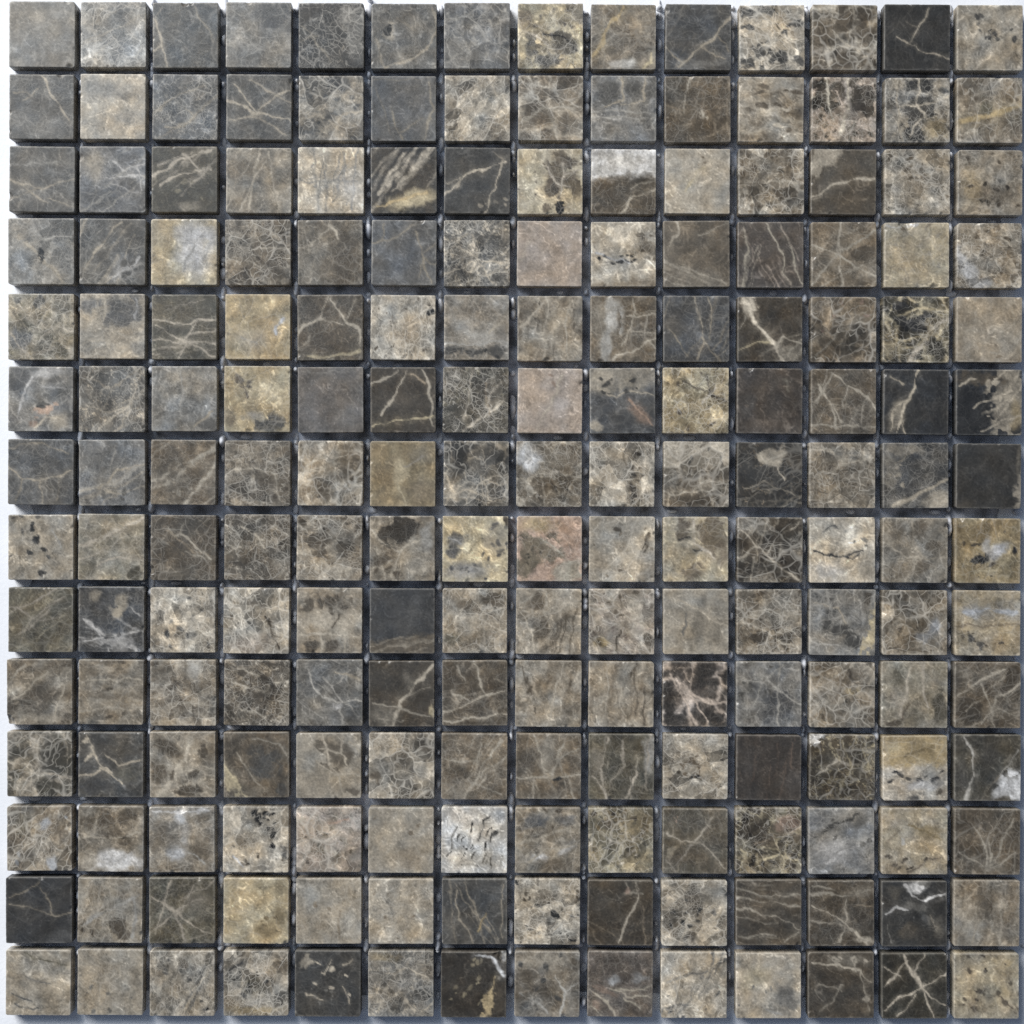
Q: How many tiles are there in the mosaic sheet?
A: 196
